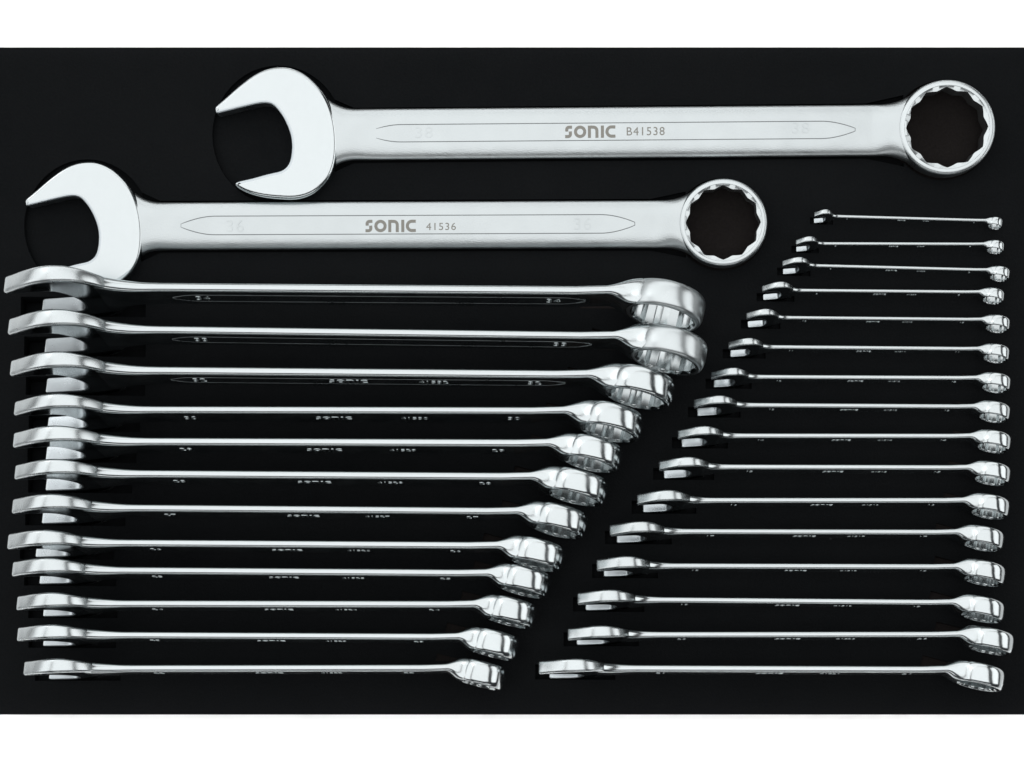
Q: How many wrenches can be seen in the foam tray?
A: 30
